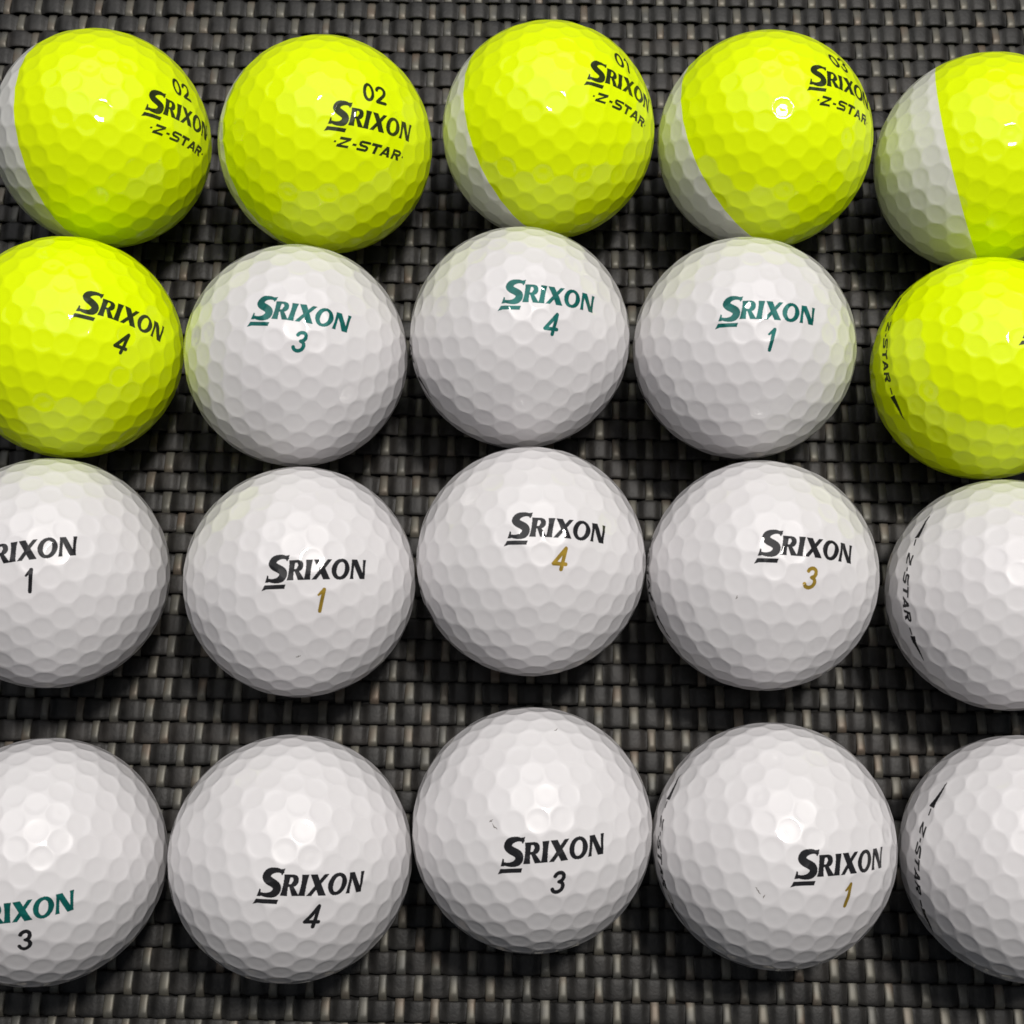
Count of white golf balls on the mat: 13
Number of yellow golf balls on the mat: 7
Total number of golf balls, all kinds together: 20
